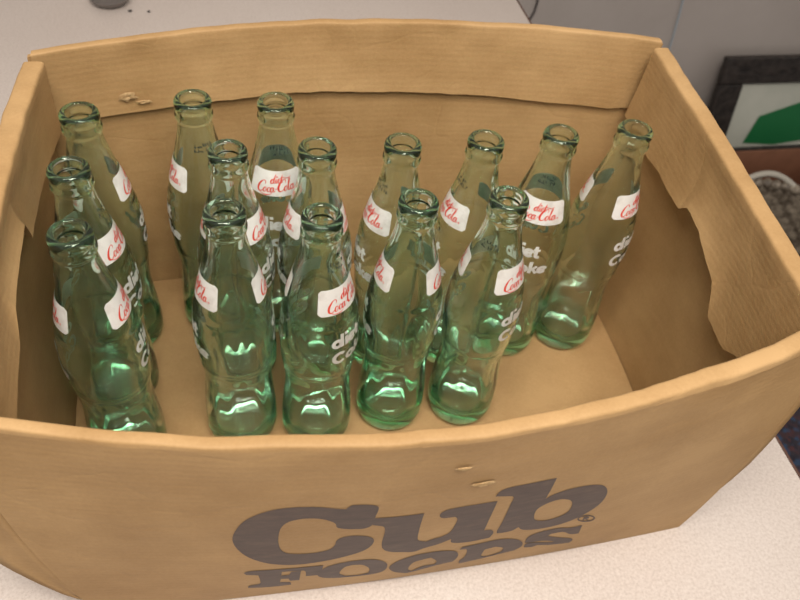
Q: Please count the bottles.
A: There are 15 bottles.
